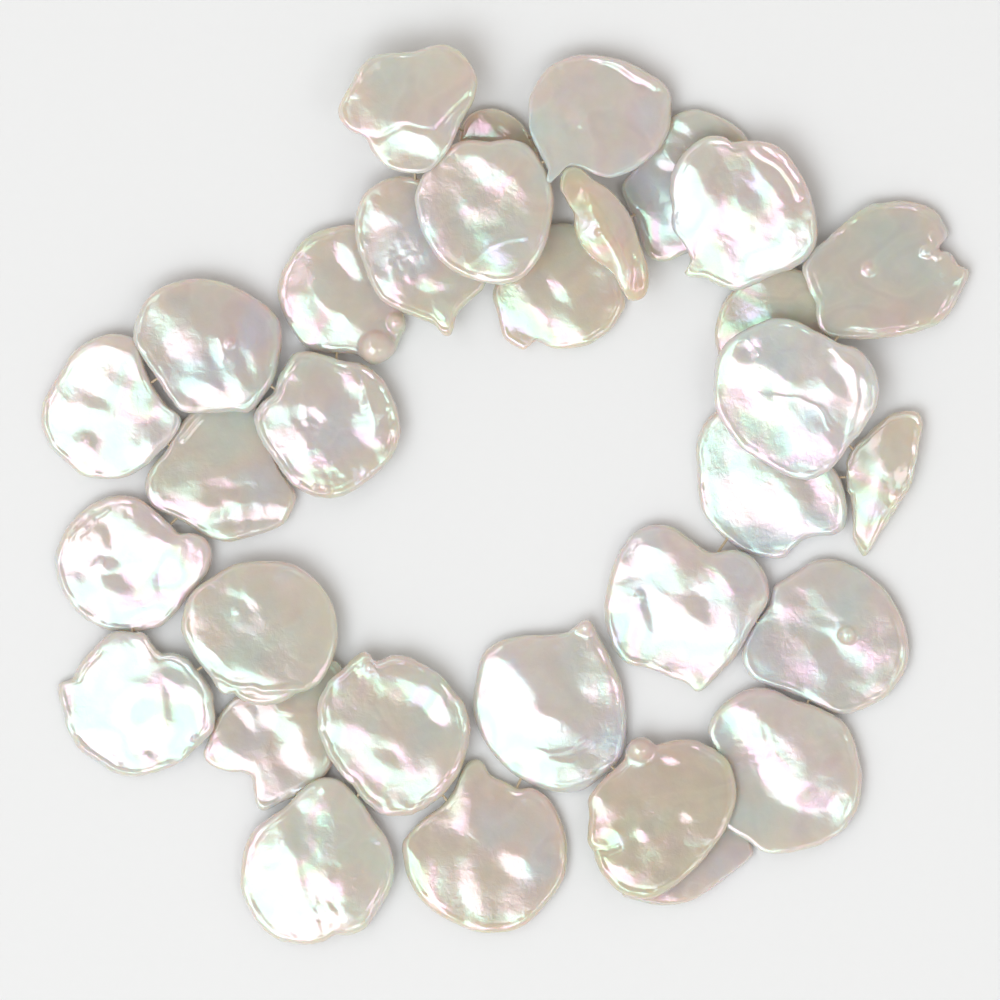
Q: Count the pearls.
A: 32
